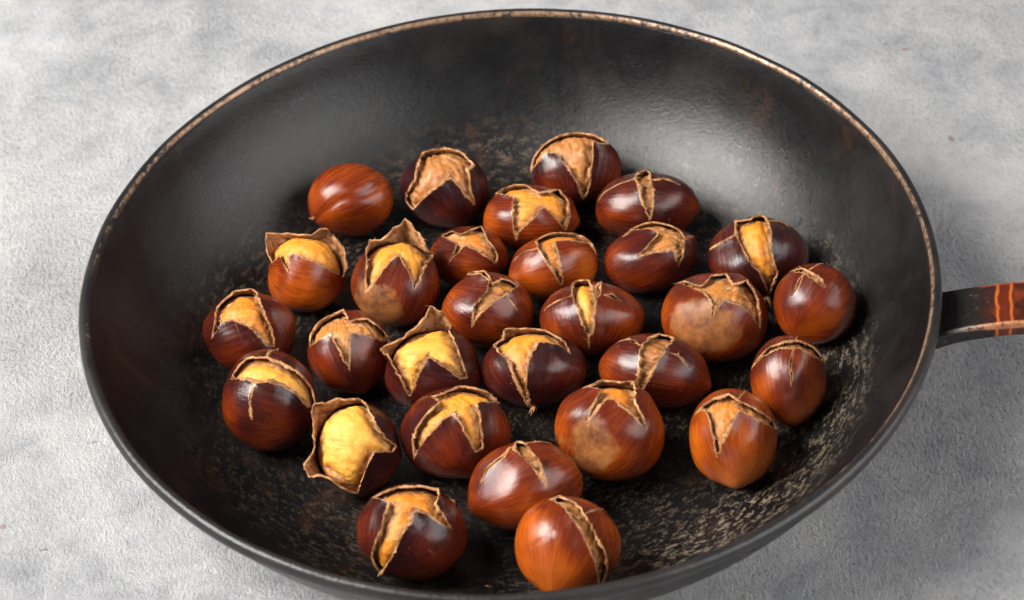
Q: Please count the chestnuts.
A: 29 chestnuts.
